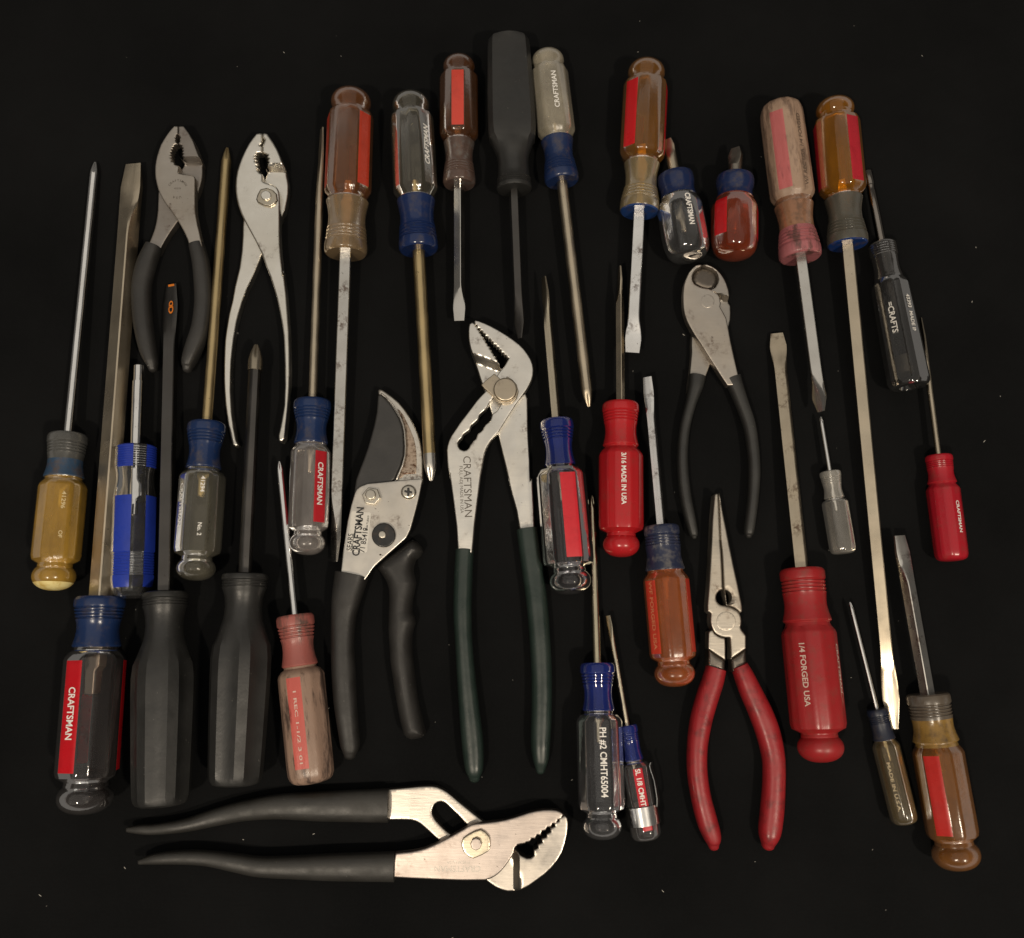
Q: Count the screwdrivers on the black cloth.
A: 29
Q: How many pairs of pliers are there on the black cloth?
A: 6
